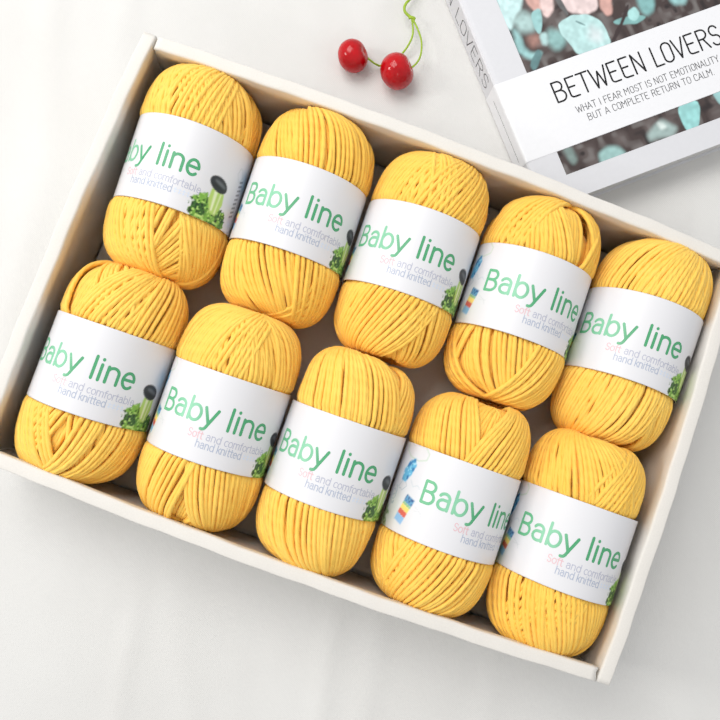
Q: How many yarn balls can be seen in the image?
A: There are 10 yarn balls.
